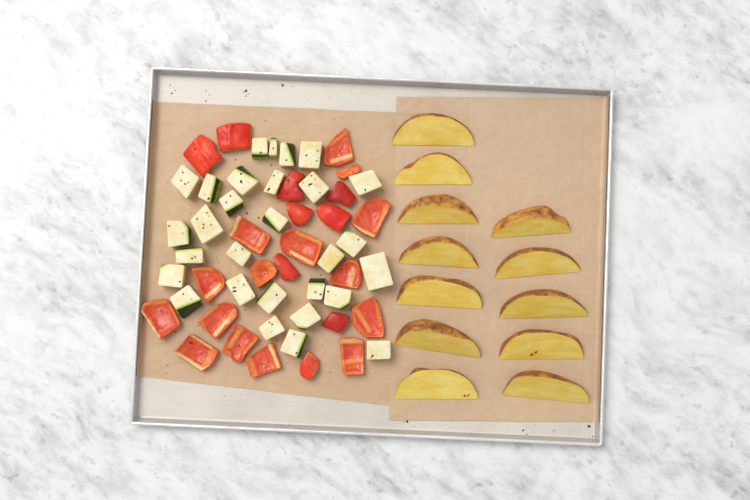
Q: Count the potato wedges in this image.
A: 12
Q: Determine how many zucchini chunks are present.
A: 29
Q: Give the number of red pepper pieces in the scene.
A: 24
